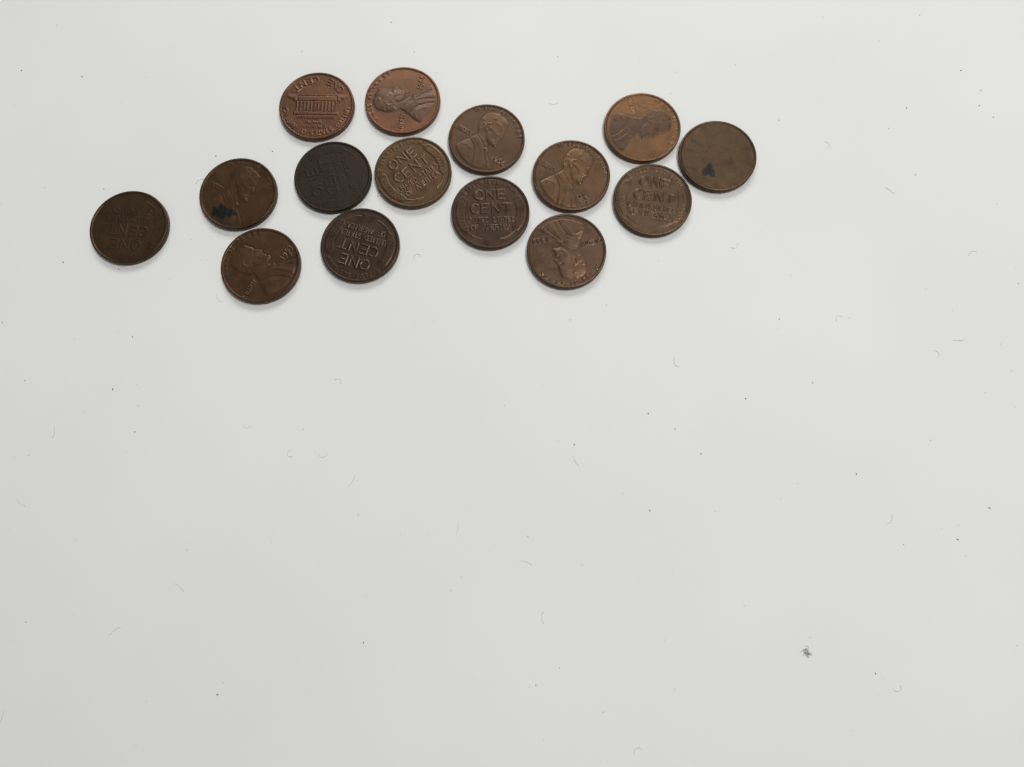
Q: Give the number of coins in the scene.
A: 15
